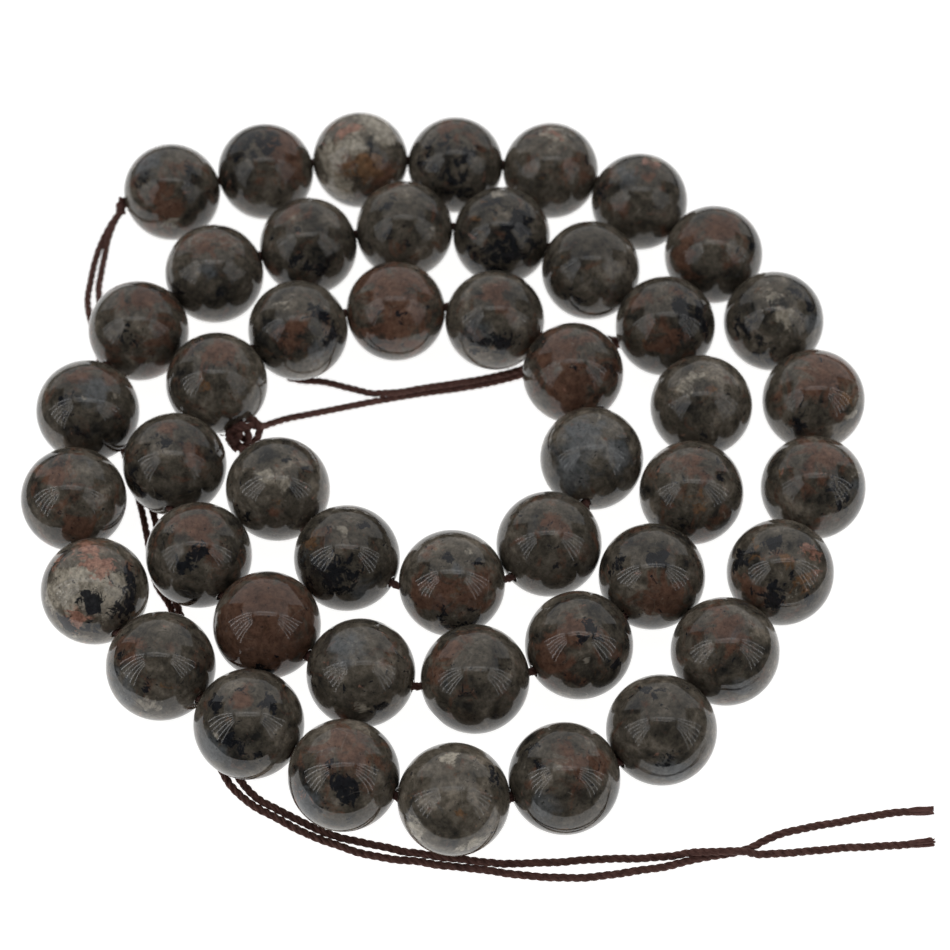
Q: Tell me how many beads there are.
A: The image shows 47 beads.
